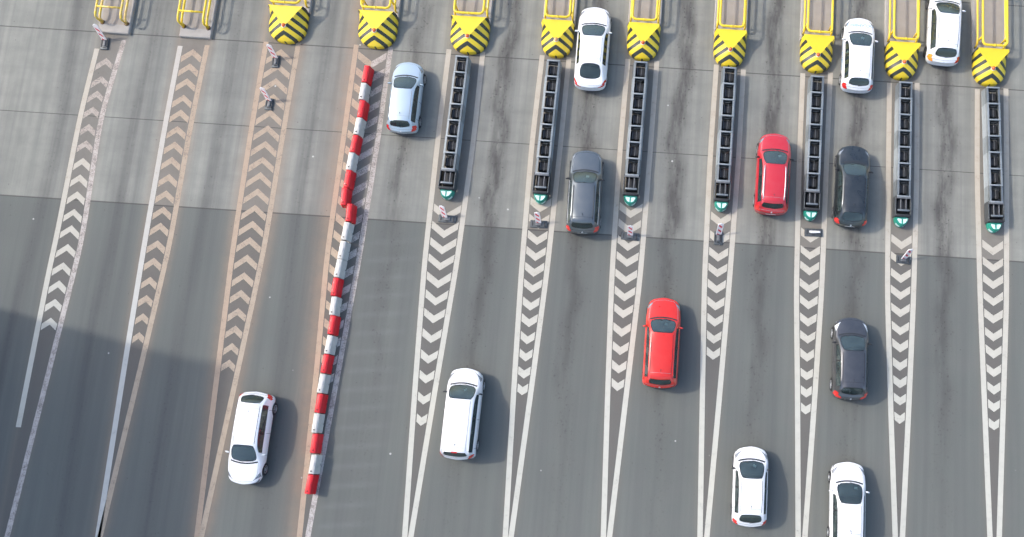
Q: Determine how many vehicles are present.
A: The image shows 13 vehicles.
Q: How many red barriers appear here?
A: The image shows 12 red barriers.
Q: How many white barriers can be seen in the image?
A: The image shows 11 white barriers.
